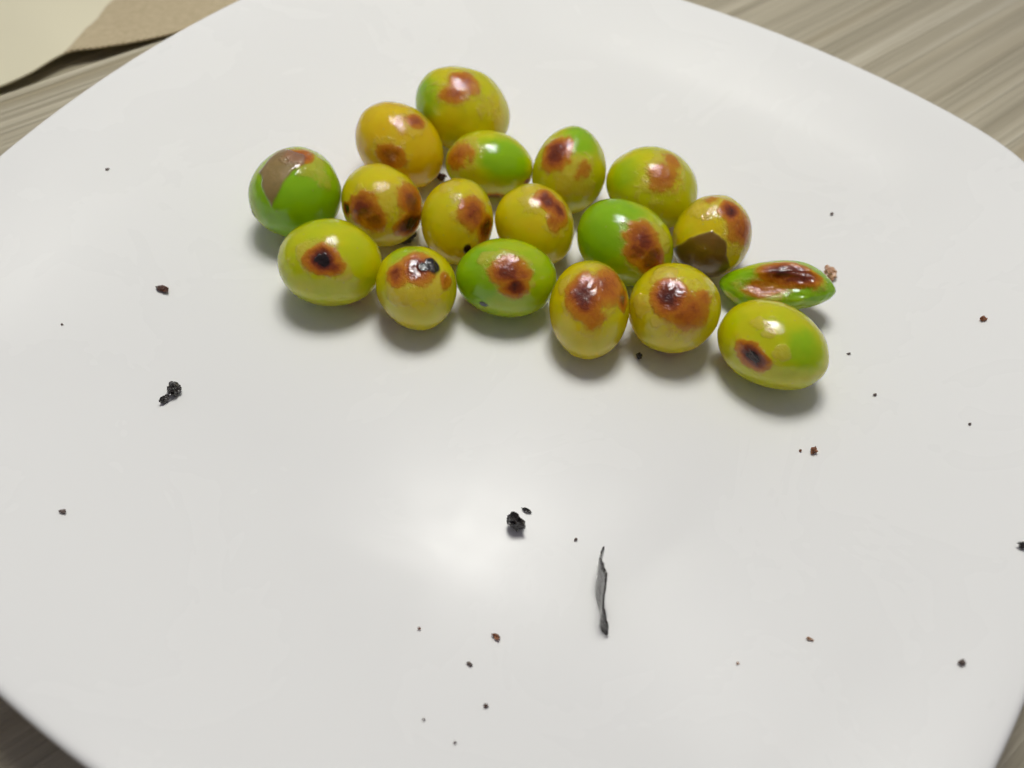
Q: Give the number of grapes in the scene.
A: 18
